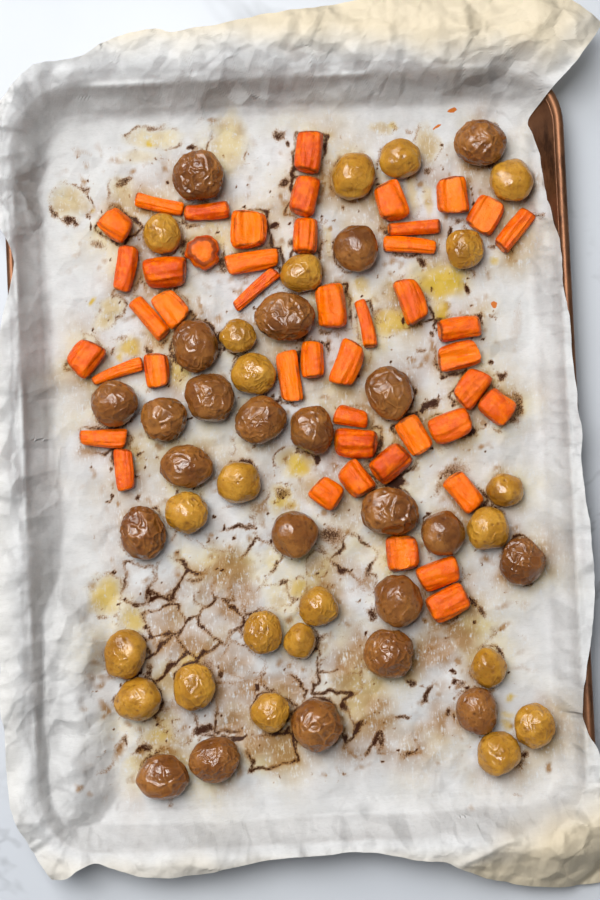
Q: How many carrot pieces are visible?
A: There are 46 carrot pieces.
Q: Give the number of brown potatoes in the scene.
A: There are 23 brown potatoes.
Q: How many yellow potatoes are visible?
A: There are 22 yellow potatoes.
